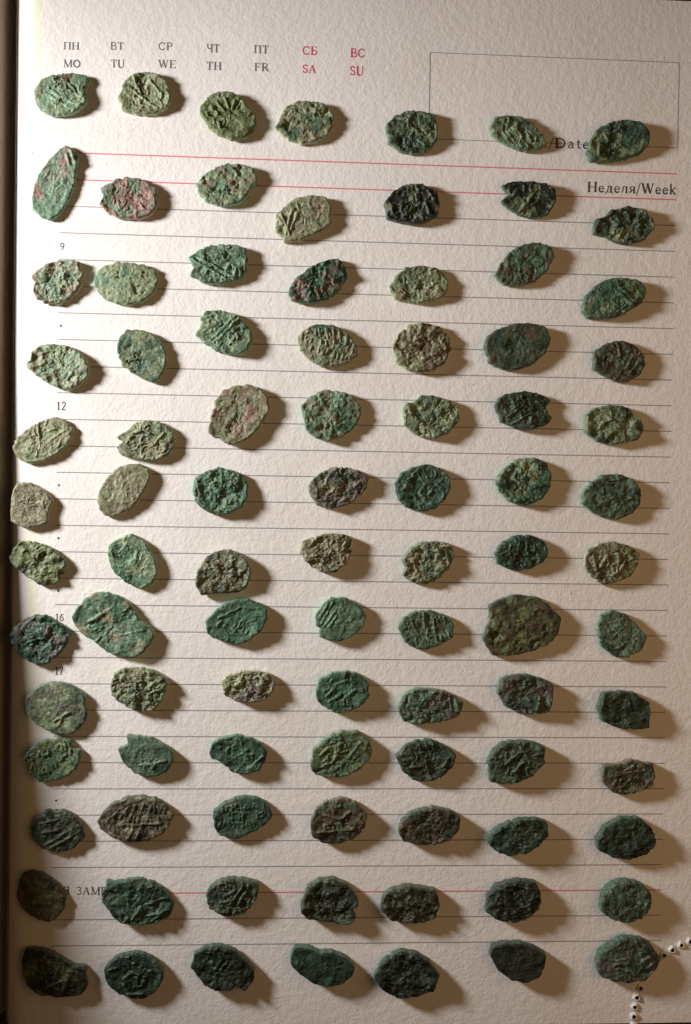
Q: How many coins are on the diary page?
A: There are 91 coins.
